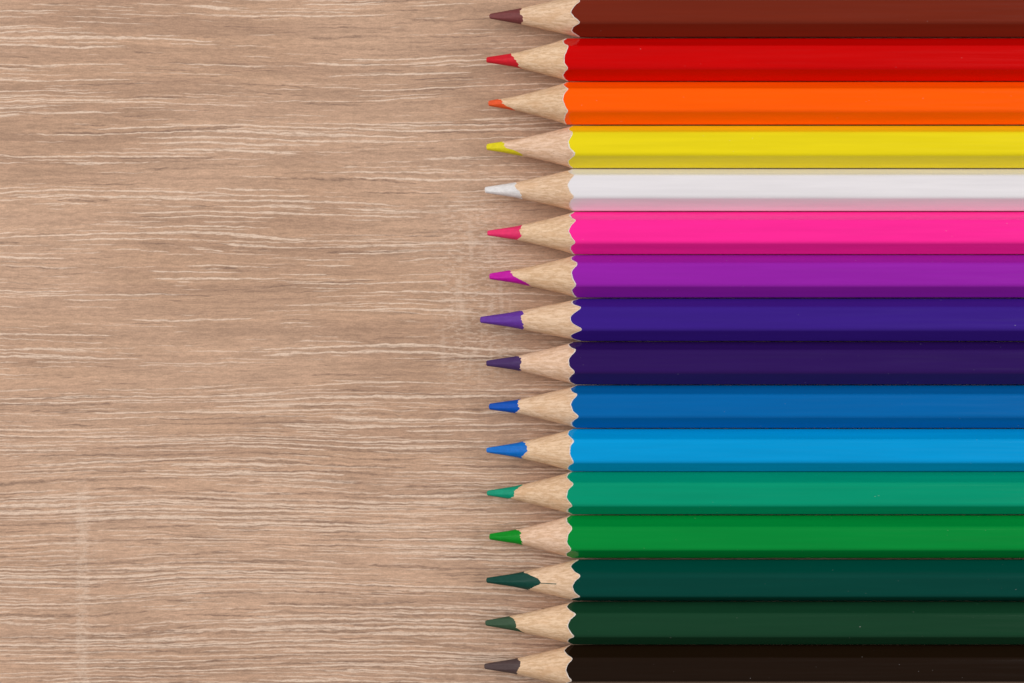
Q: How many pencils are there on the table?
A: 16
